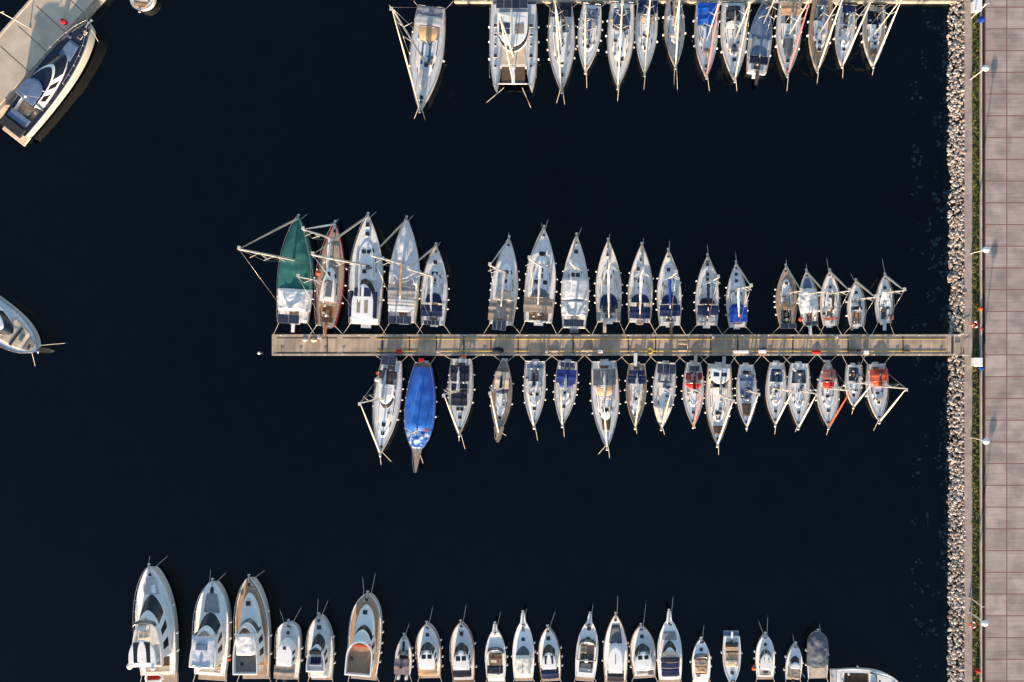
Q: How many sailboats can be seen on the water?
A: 49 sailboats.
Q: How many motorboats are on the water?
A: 25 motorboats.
